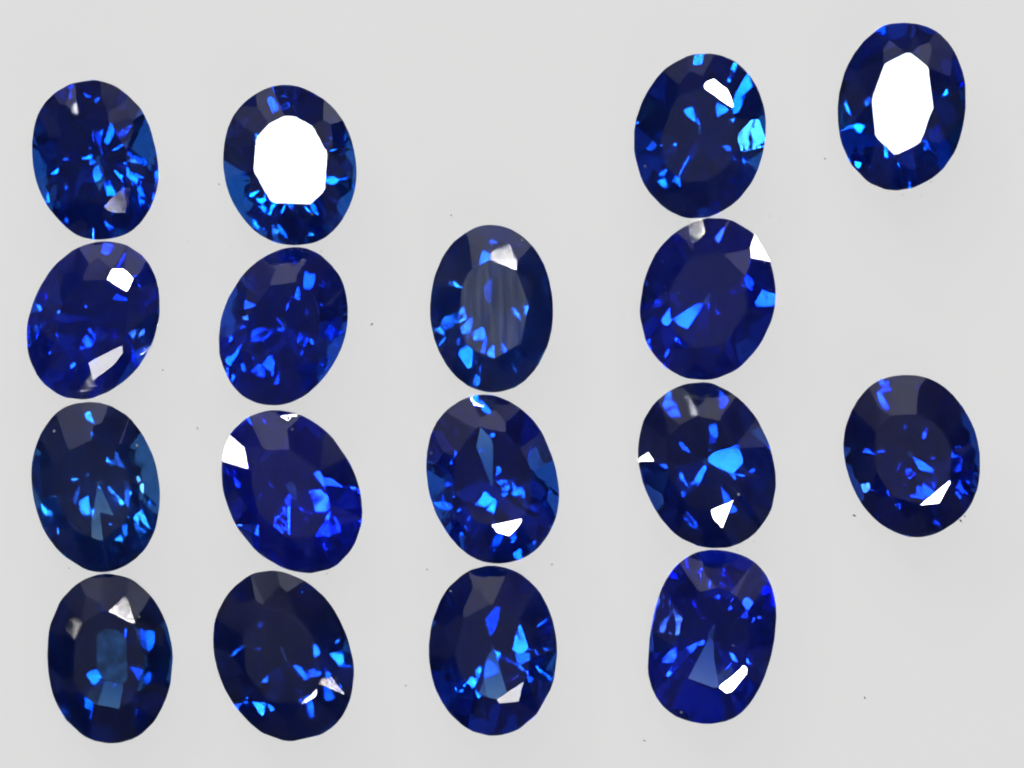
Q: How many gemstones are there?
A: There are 17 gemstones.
